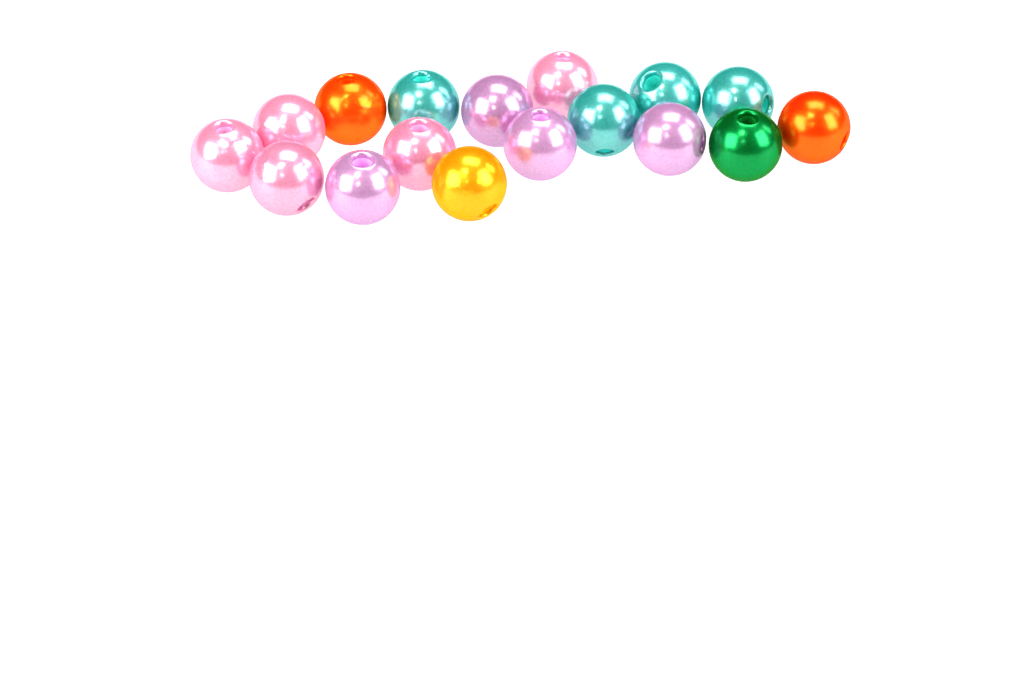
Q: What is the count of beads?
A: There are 17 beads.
